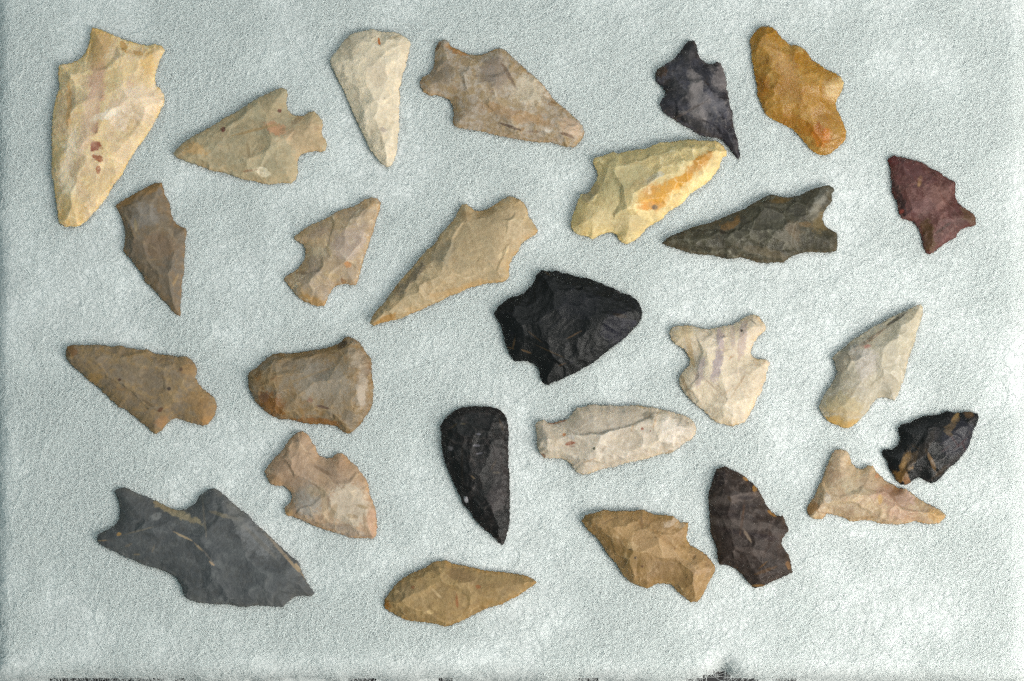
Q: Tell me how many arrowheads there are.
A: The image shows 26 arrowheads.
